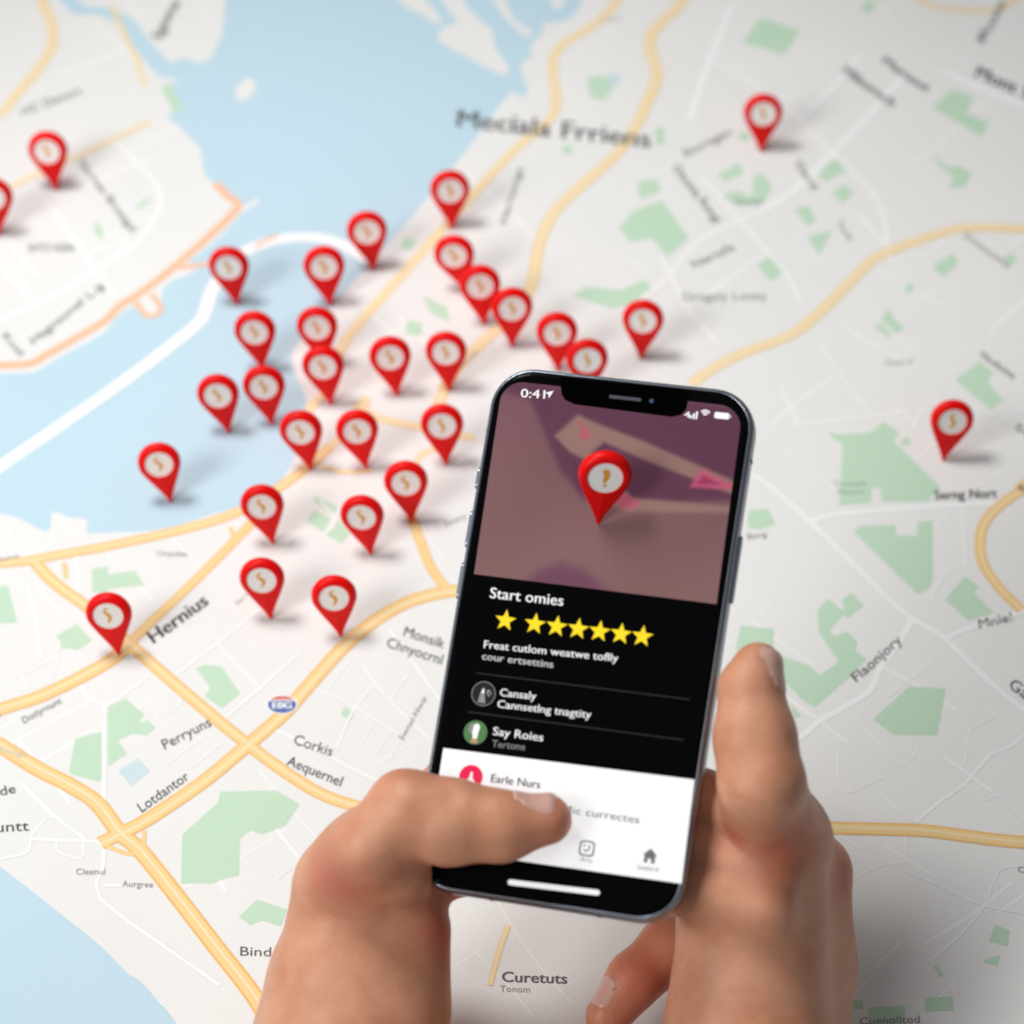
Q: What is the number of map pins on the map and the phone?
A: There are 32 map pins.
